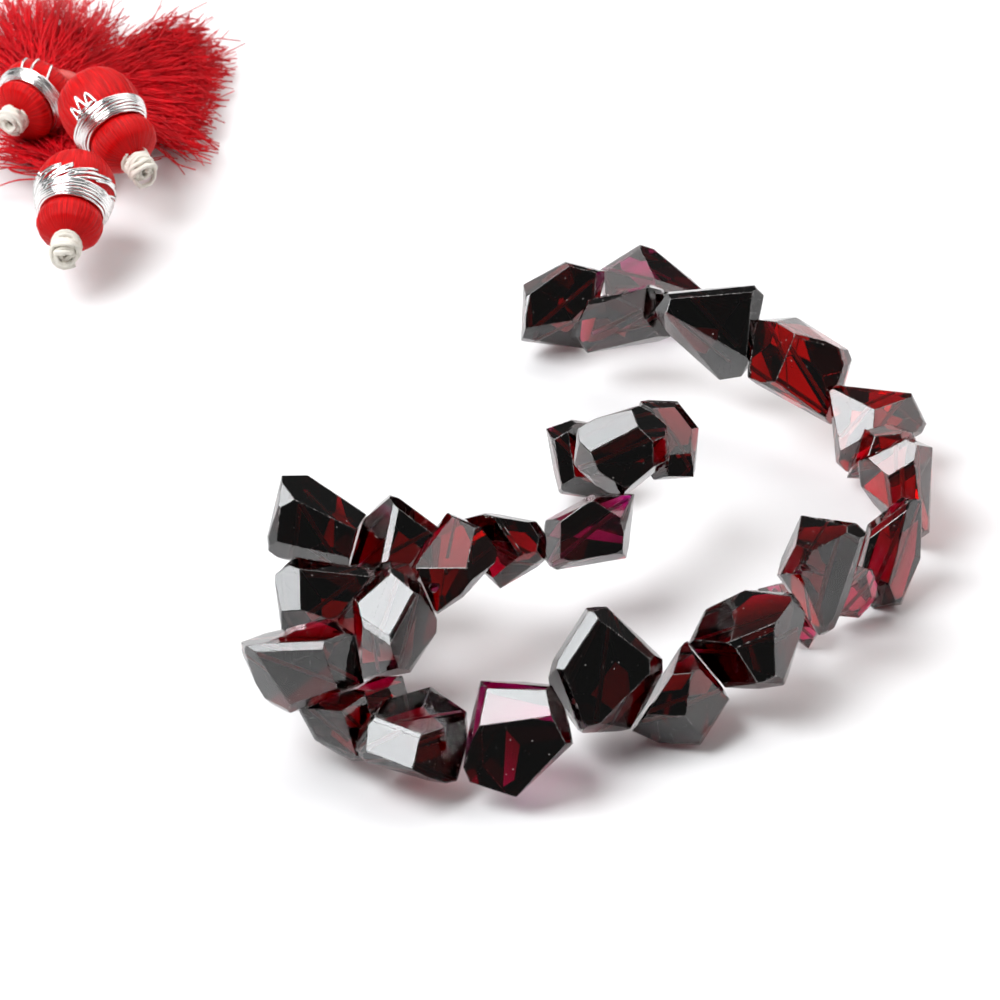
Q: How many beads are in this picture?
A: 30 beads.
